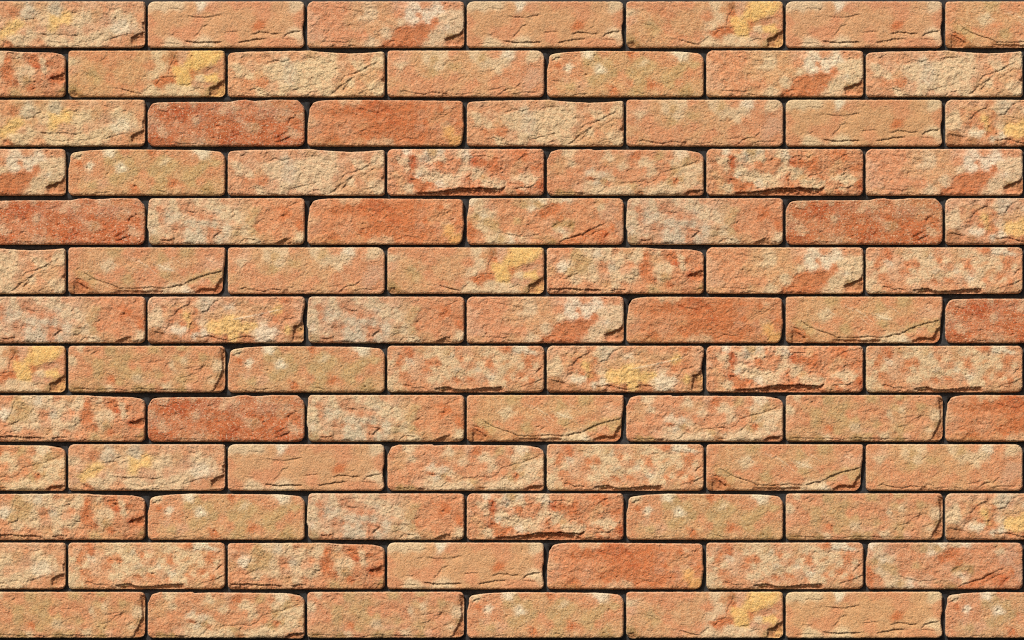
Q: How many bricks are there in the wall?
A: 91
